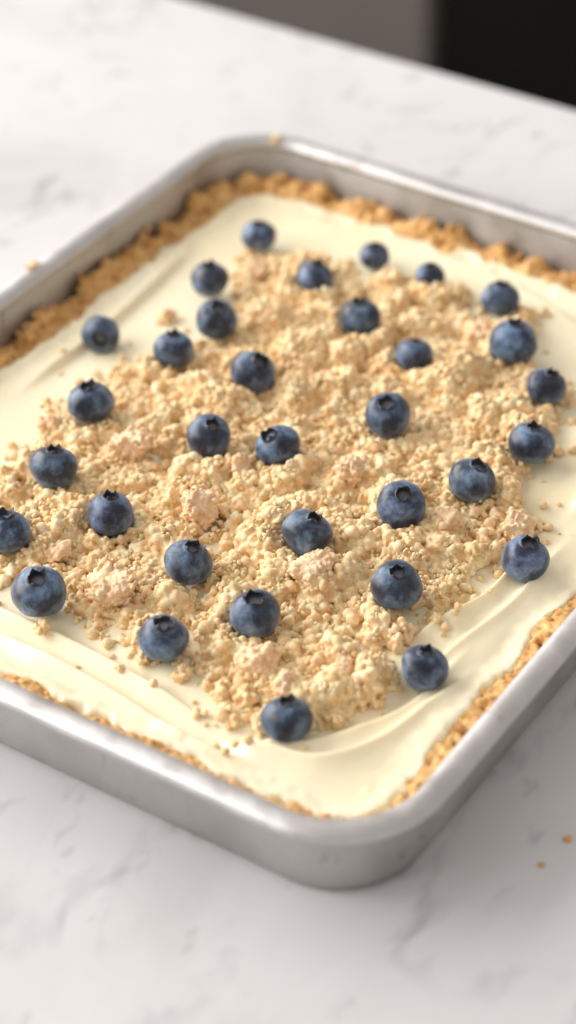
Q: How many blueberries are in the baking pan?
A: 33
